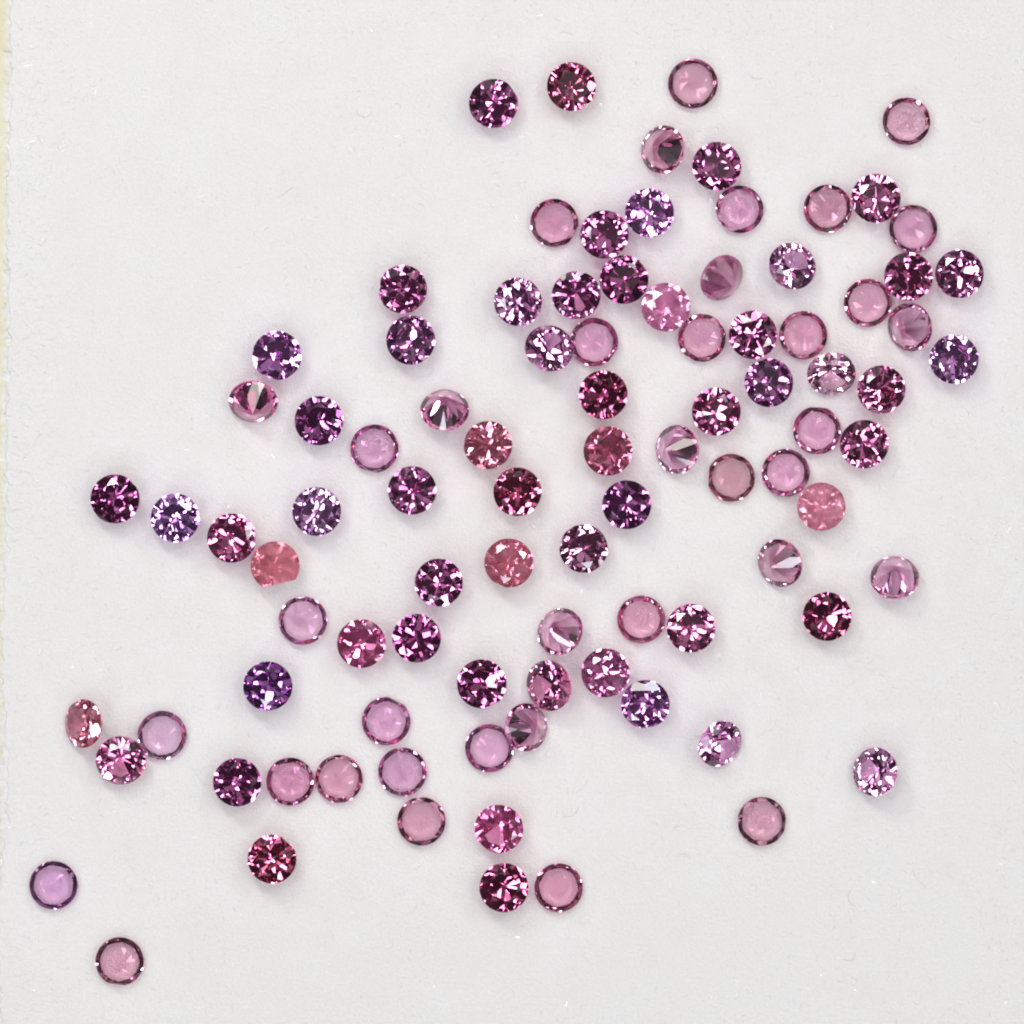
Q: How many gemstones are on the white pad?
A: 94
